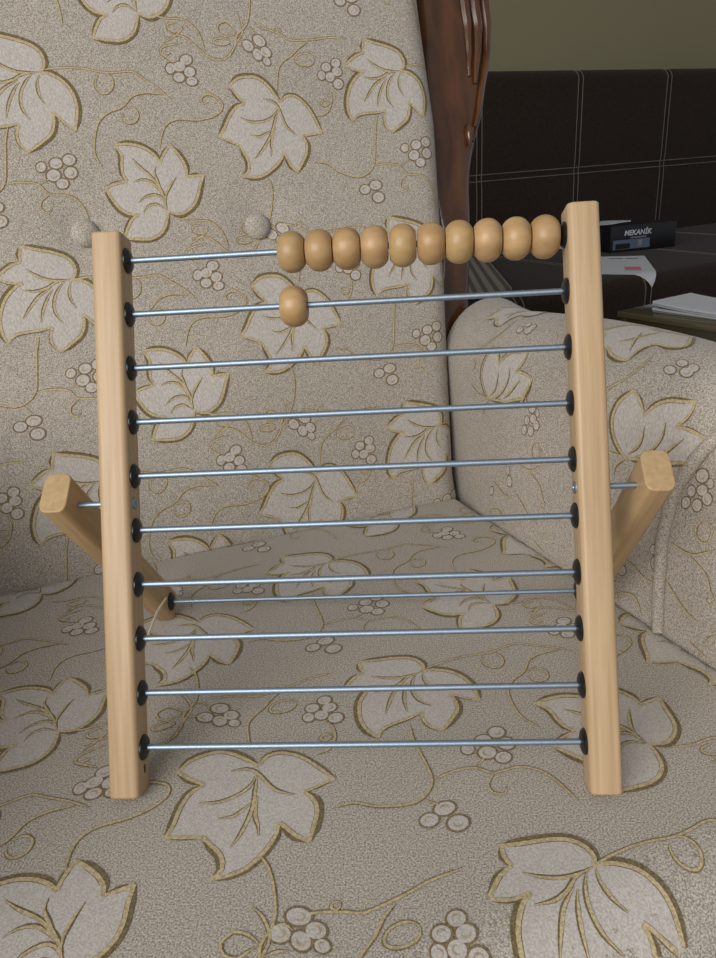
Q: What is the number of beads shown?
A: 11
